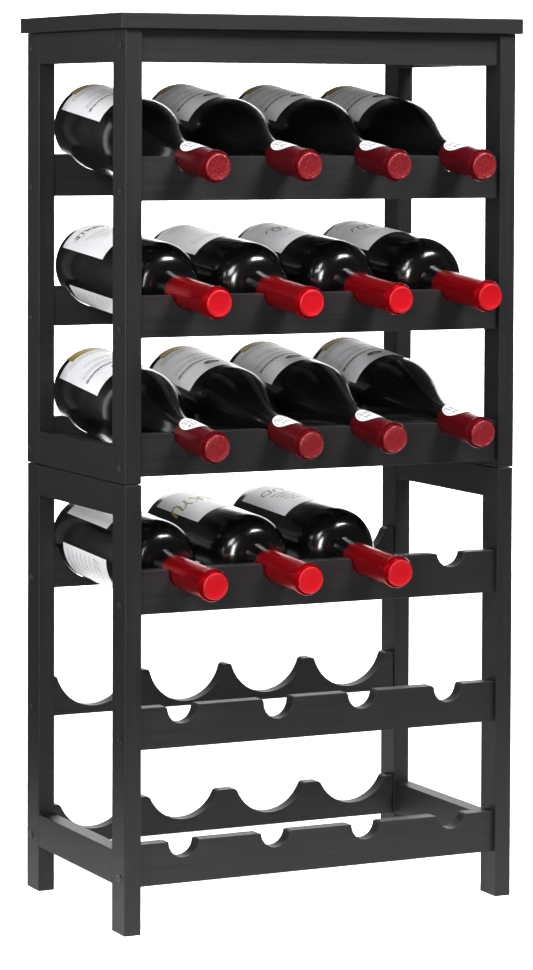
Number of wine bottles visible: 15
